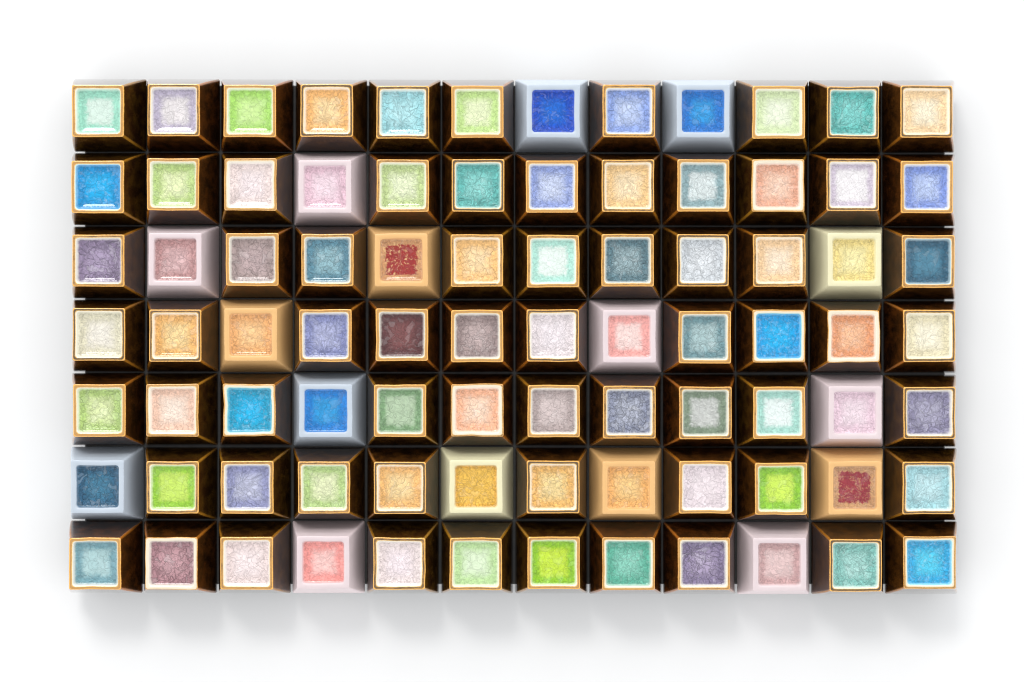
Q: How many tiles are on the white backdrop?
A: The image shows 84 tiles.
